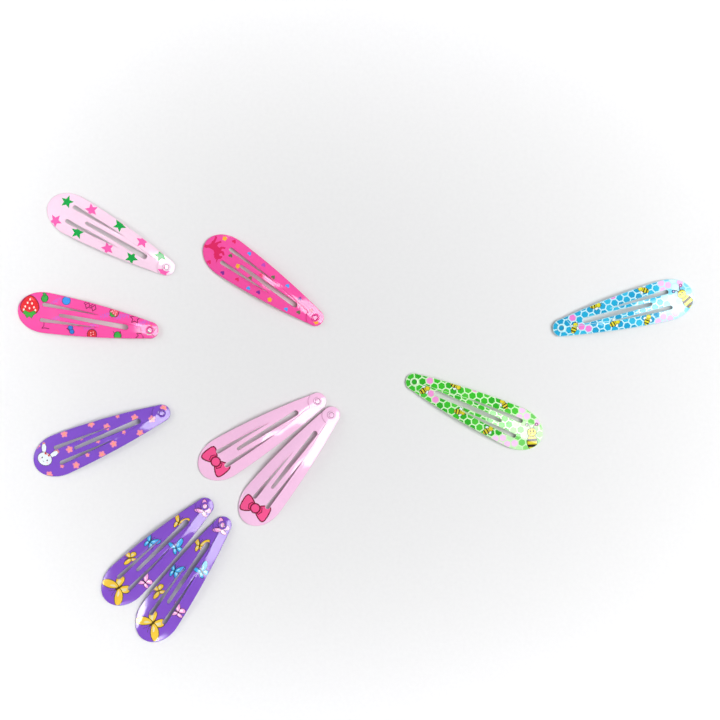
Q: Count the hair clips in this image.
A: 10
